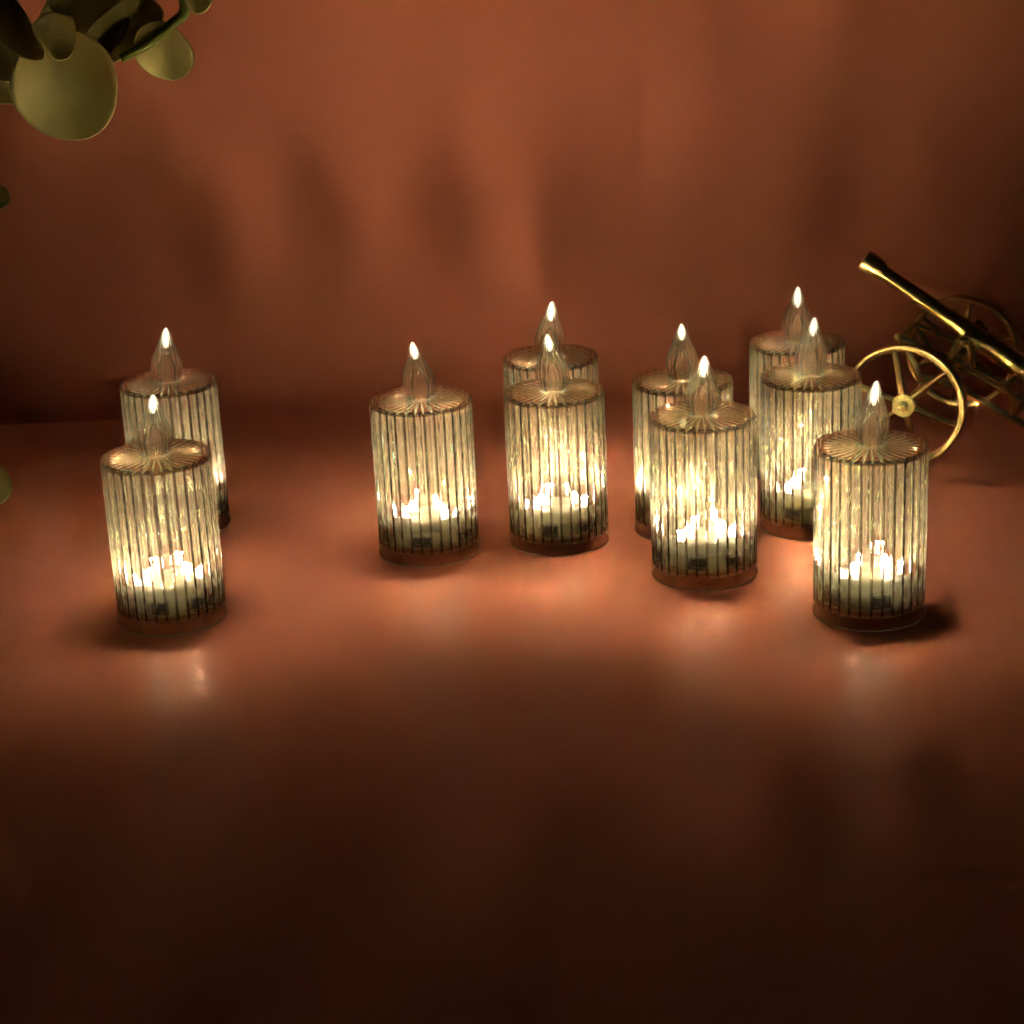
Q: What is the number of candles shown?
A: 10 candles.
